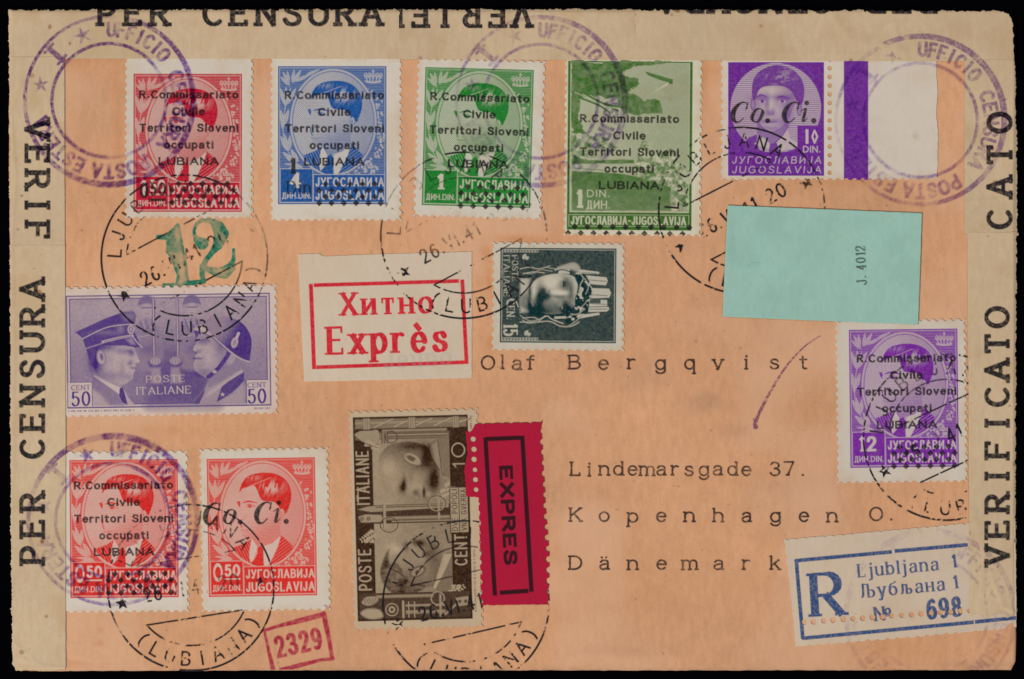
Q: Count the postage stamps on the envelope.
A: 11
